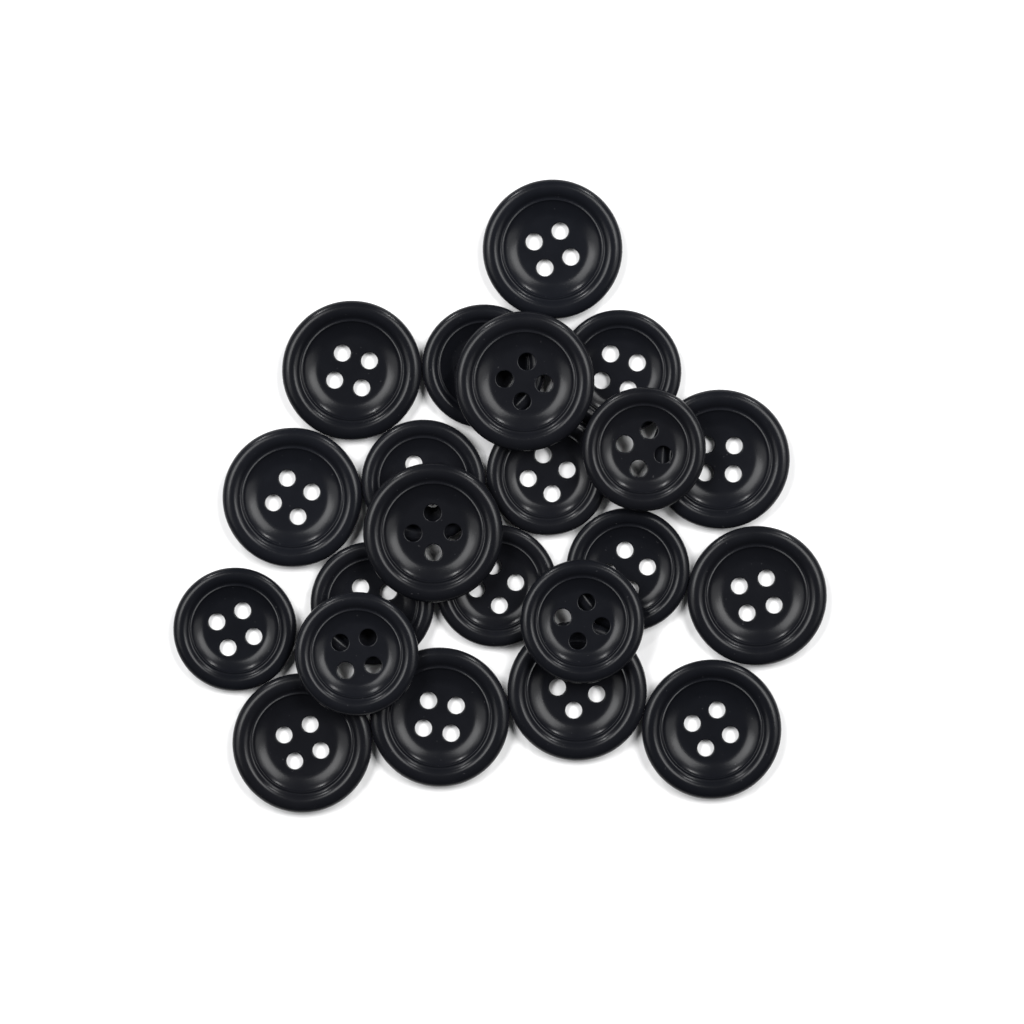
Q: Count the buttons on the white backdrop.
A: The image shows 22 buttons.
